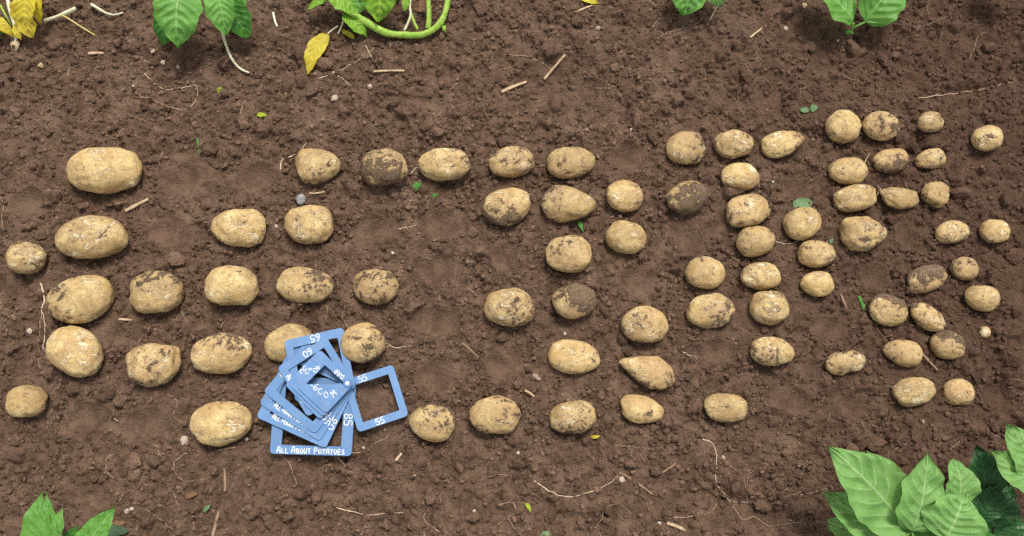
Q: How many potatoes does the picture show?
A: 76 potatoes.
